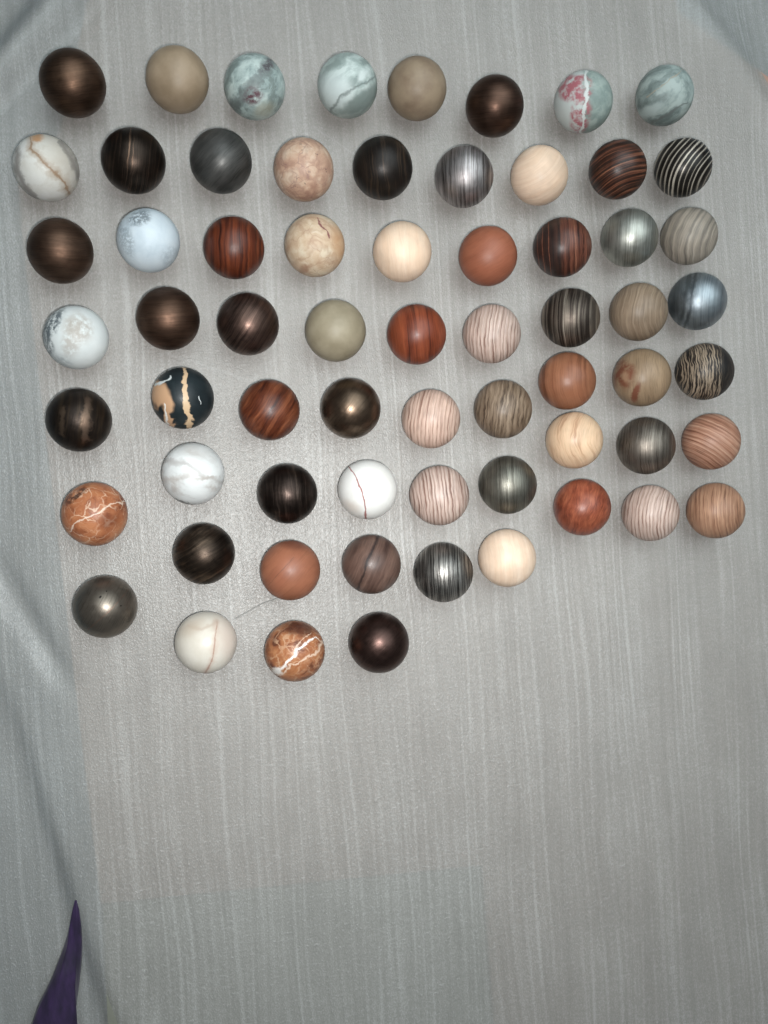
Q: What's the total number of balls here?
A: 65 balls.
